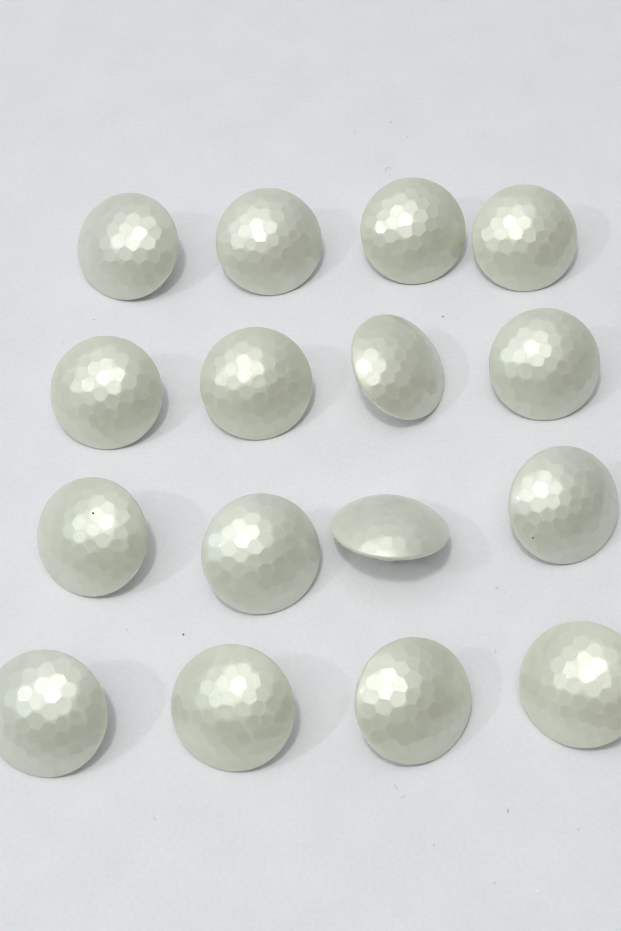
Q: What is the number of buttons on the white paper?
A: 16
